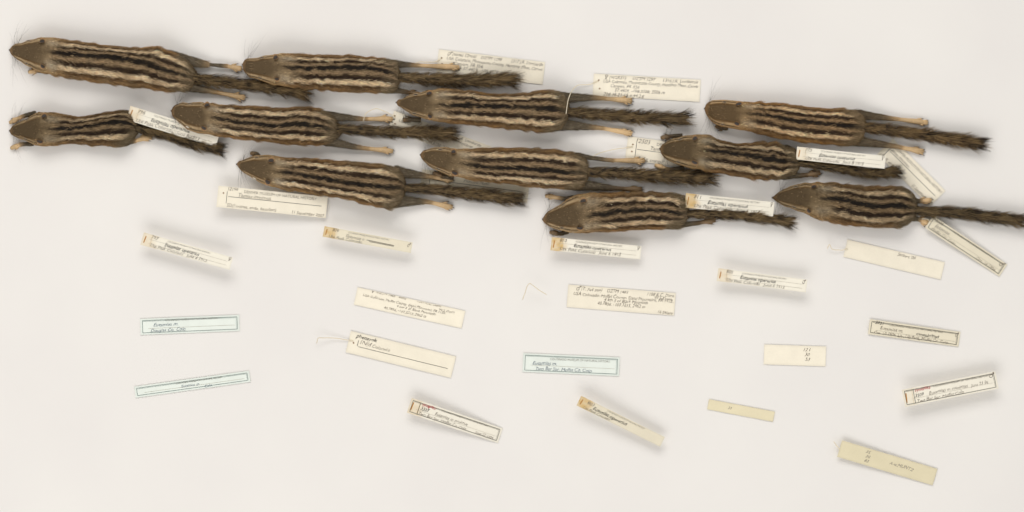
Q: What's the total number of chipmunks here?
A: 11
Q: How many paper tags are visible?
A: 29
